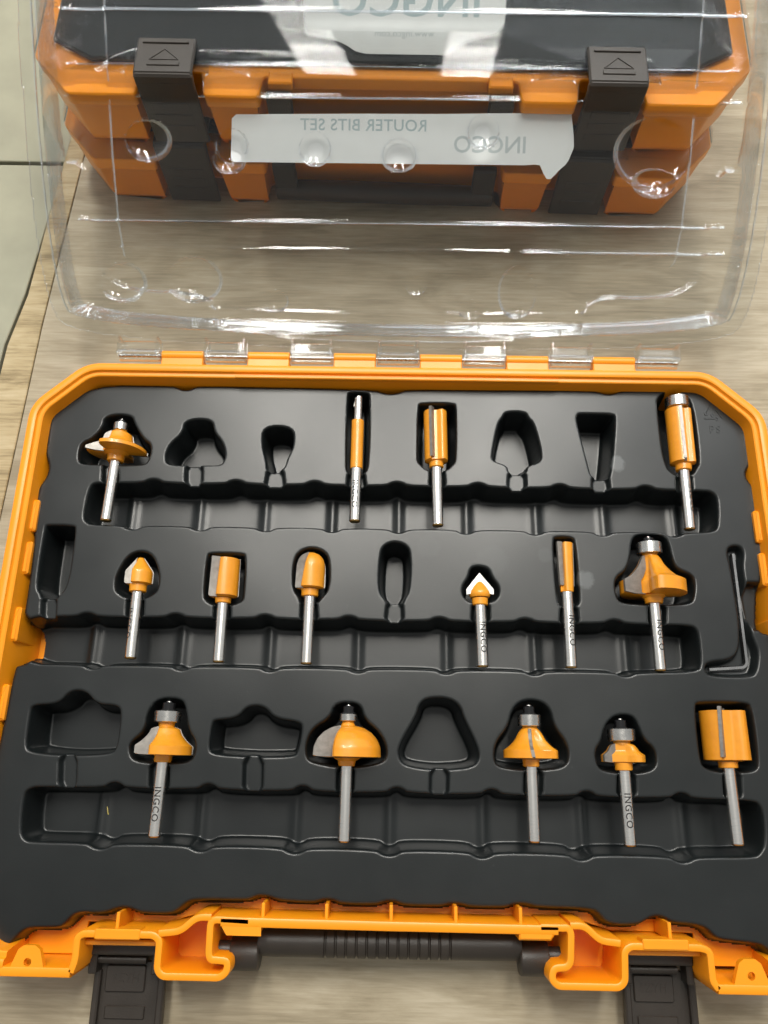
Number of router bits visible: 15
